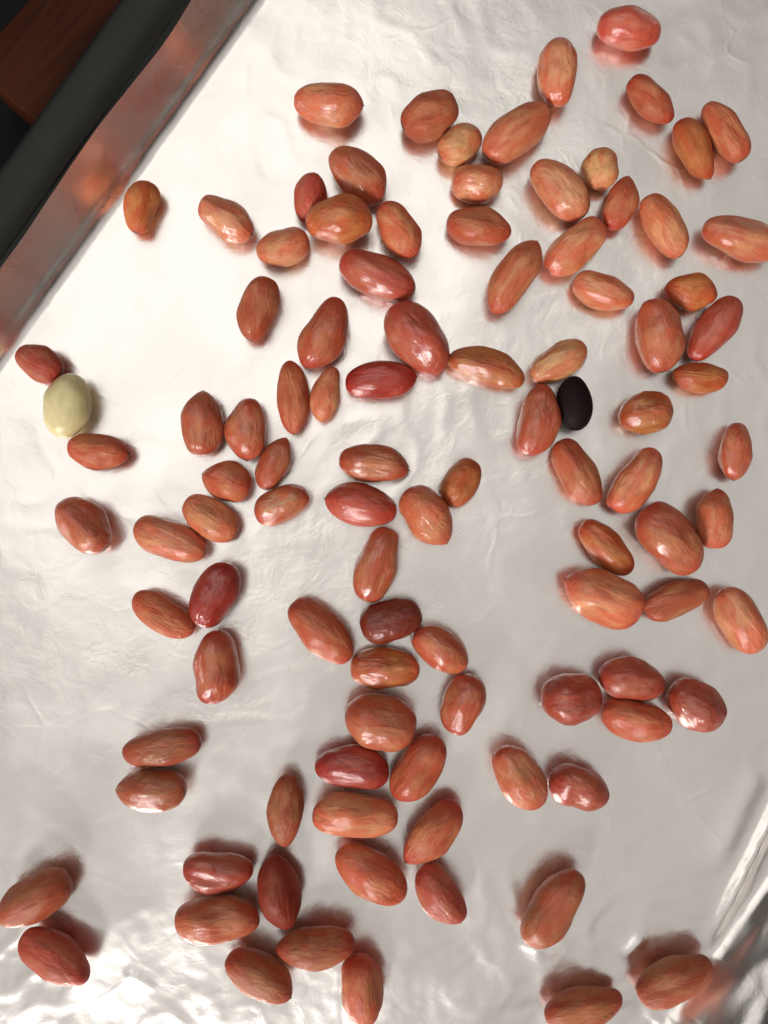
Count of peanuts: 101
